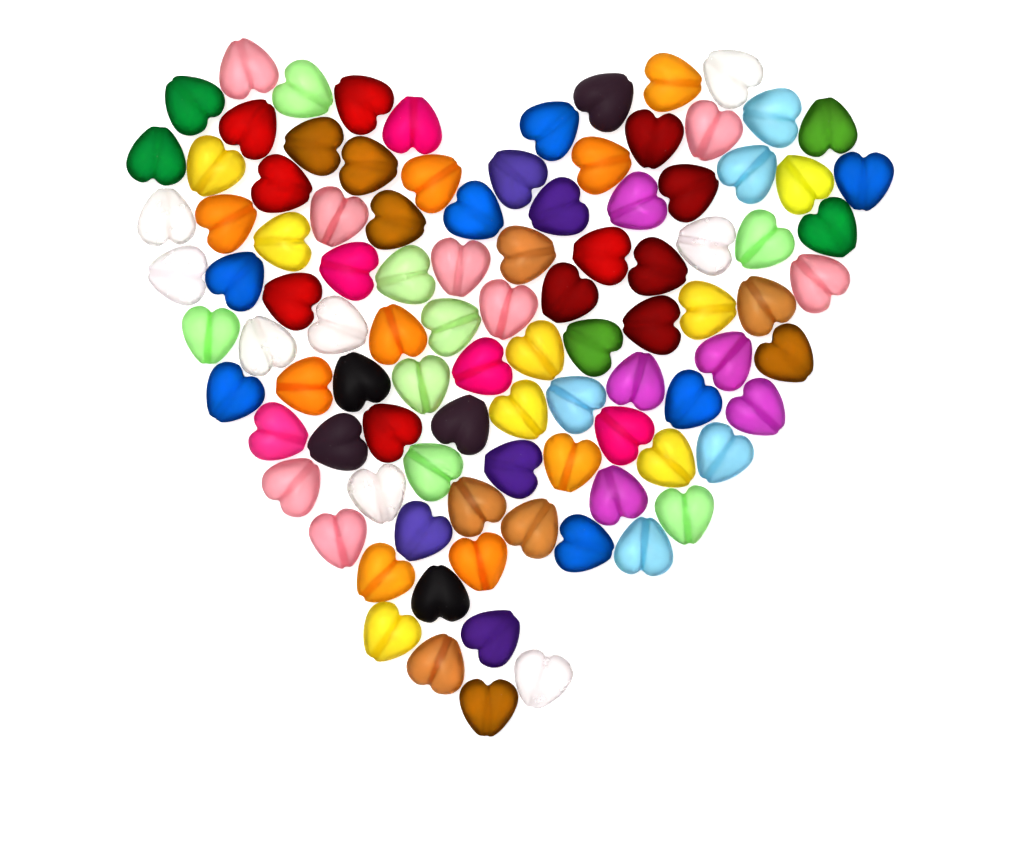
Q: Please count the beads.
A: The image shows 99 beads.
